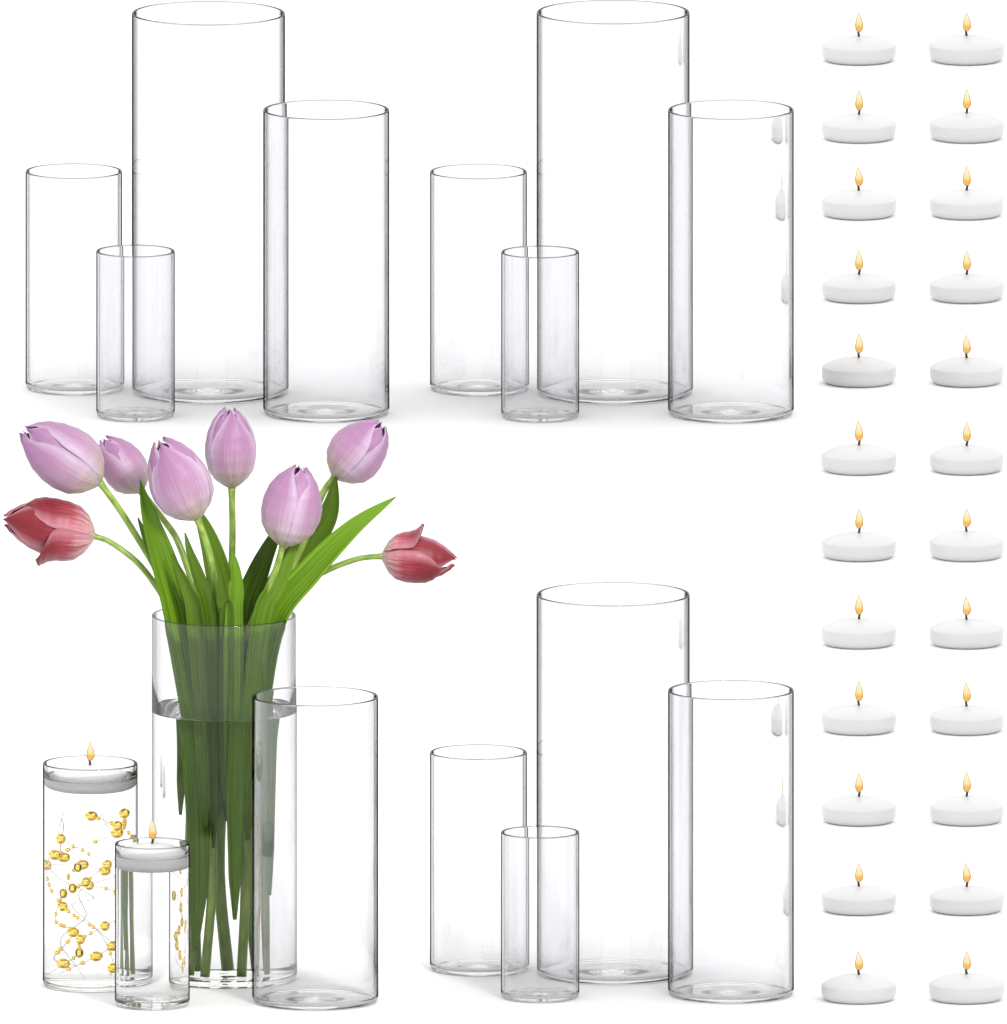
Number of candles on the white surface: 26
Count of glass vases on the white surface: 16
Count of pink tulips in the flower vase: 6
